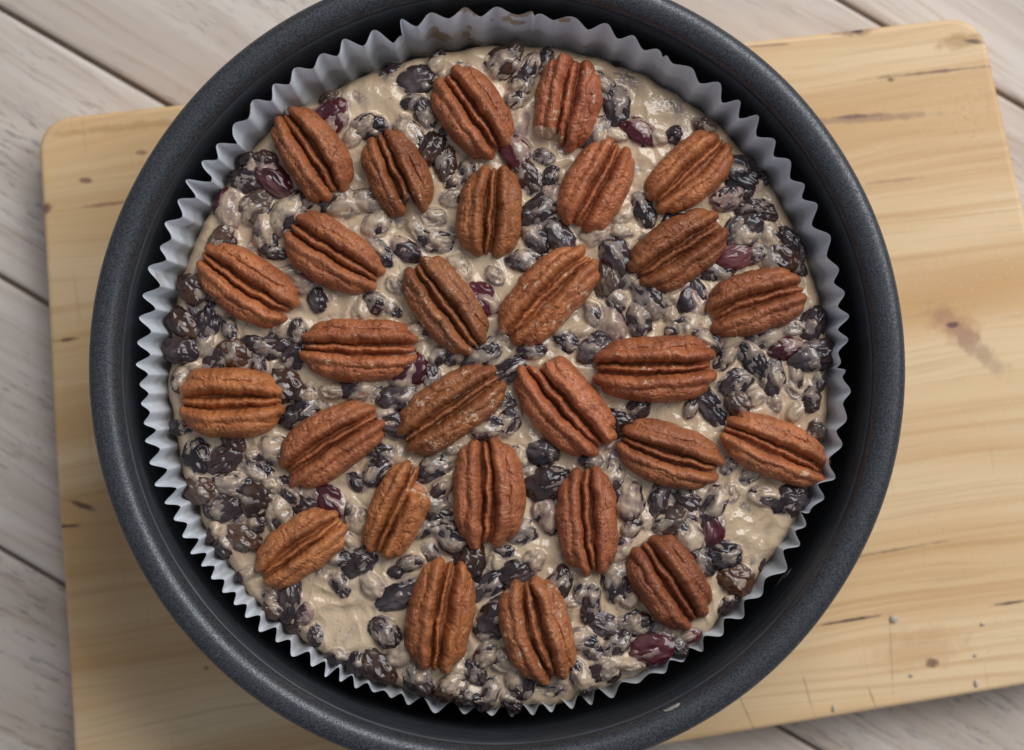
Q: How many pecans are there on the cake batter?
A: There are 28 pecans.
